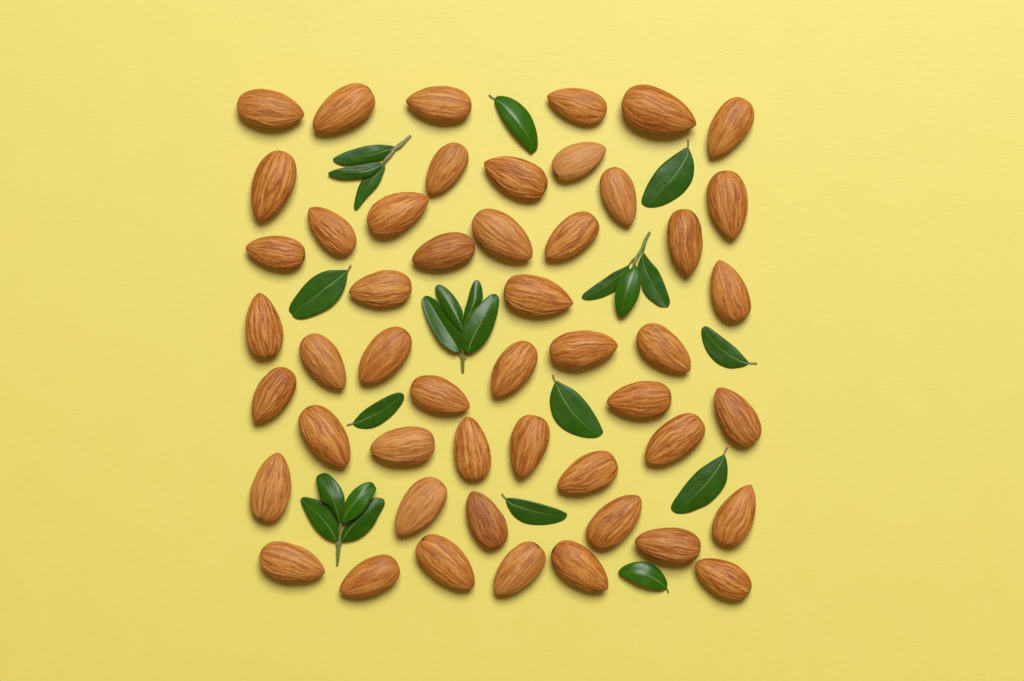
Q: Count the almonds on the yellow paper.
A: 50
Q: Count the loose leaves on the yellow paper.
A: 9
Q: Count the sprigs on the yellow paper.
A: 4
